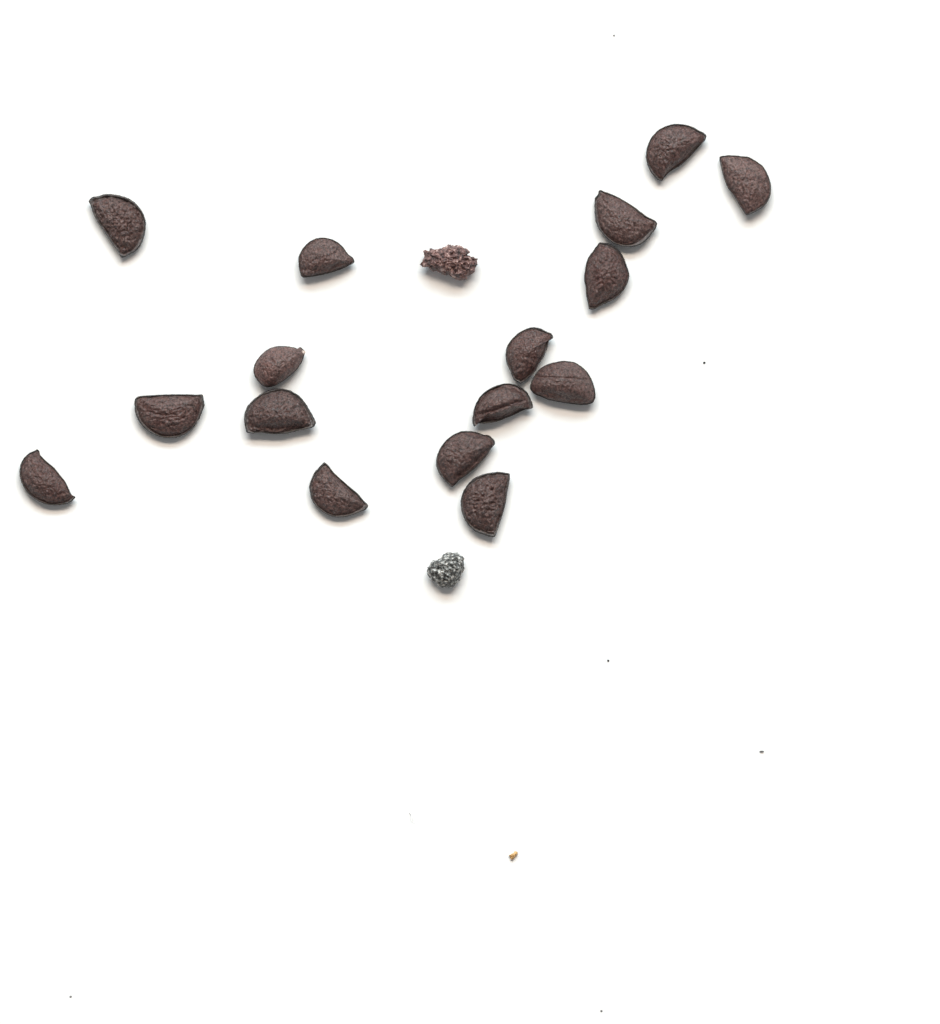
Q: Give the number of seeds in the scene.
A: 16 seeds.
